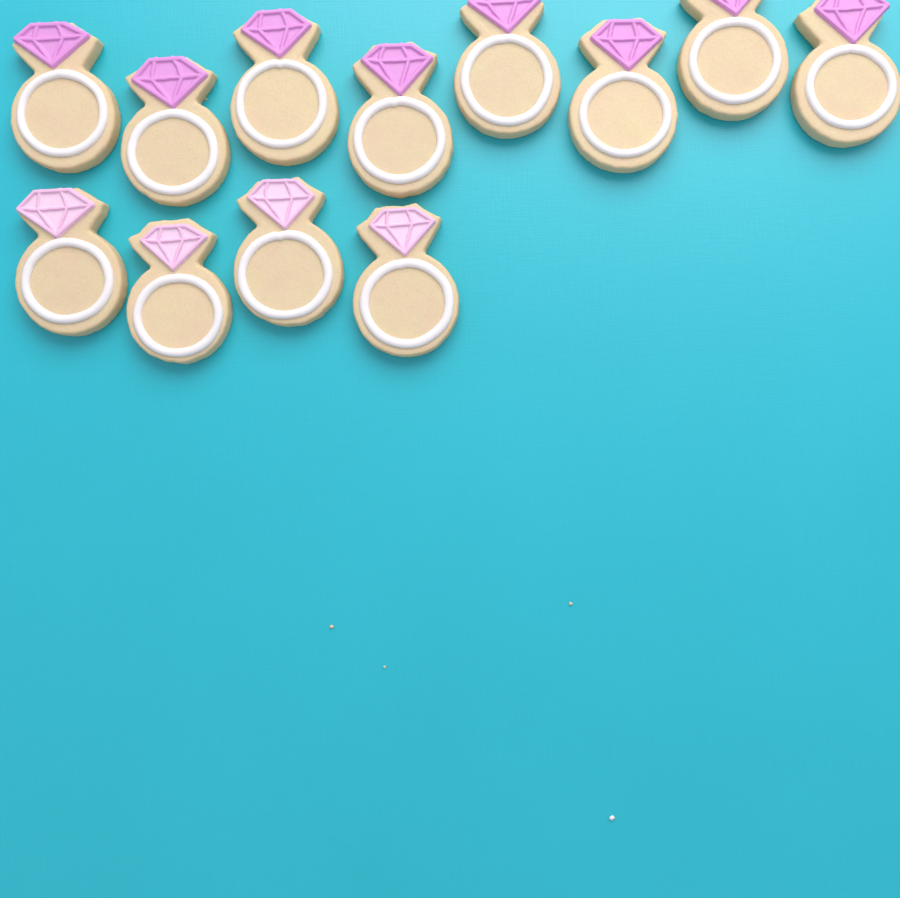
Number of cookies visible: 12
